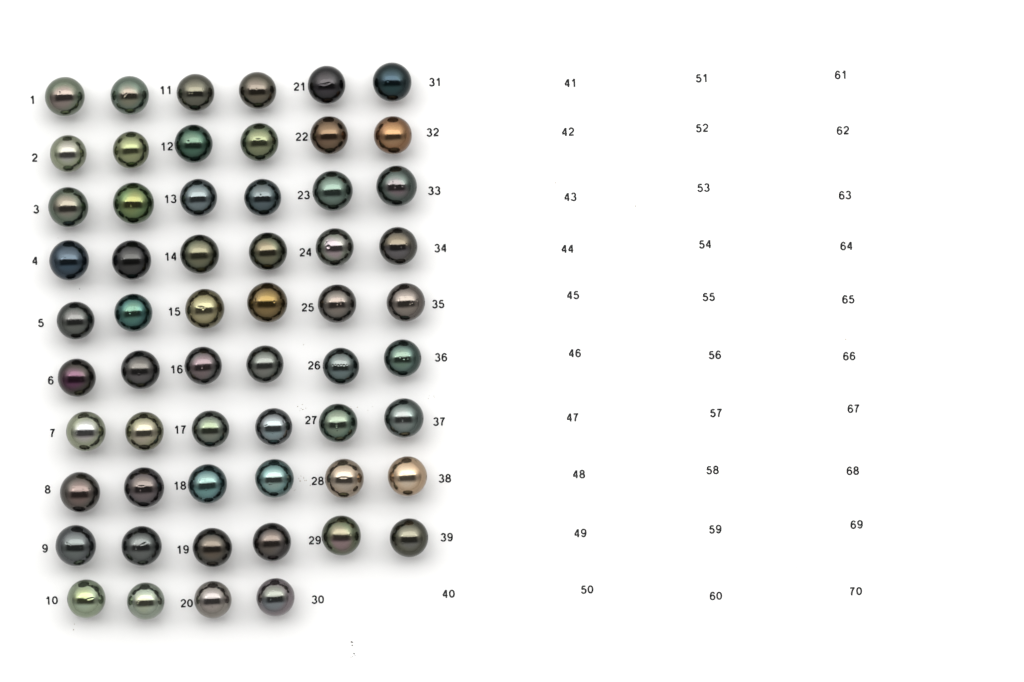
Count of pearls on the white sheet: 58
